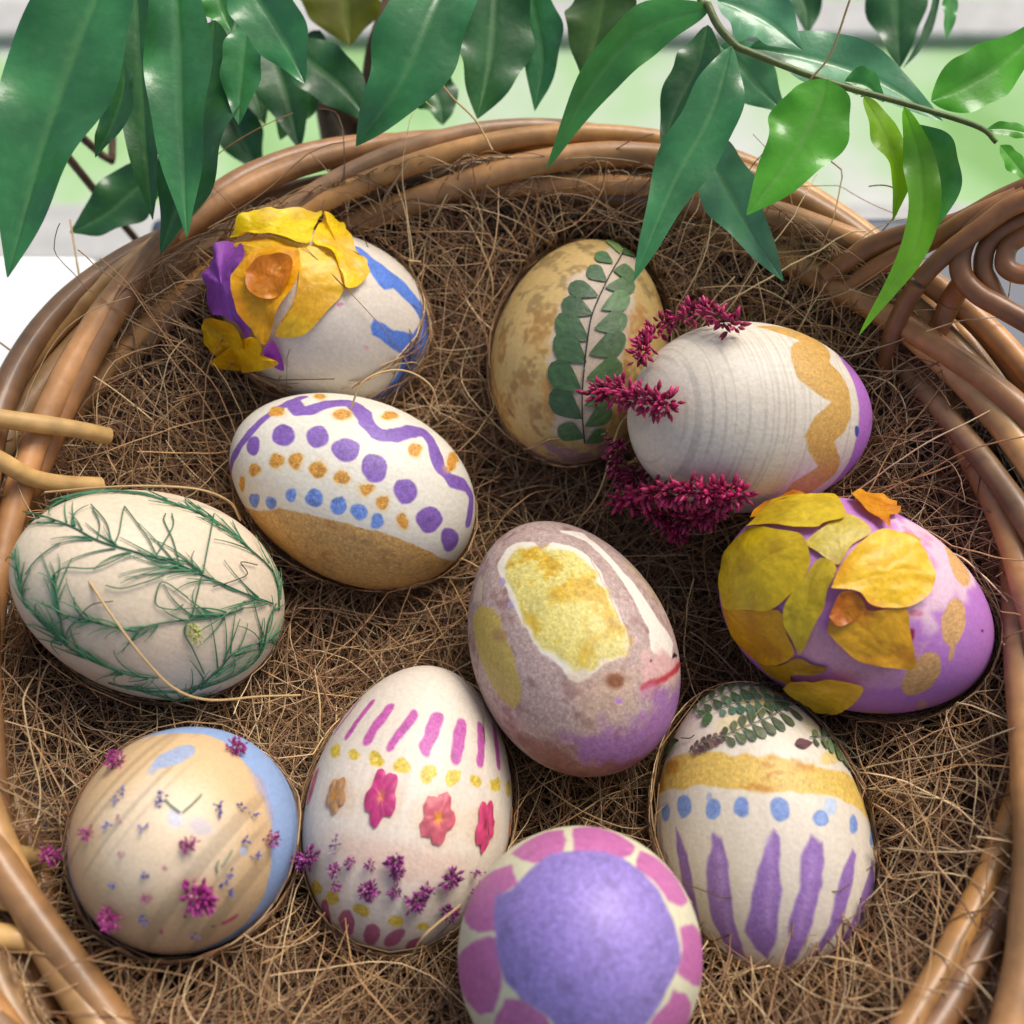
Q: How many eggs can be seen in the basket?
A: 11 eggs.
